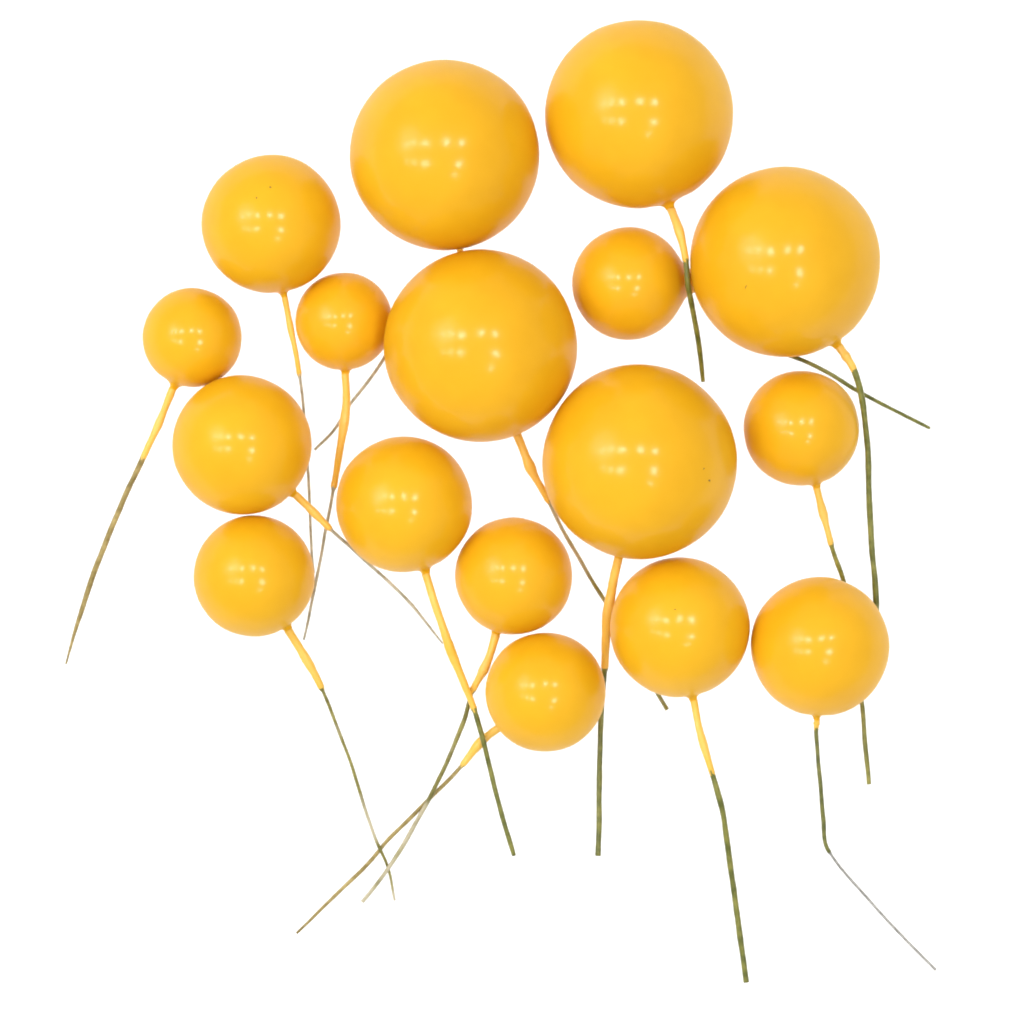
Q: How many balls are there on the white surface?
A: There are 17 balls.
